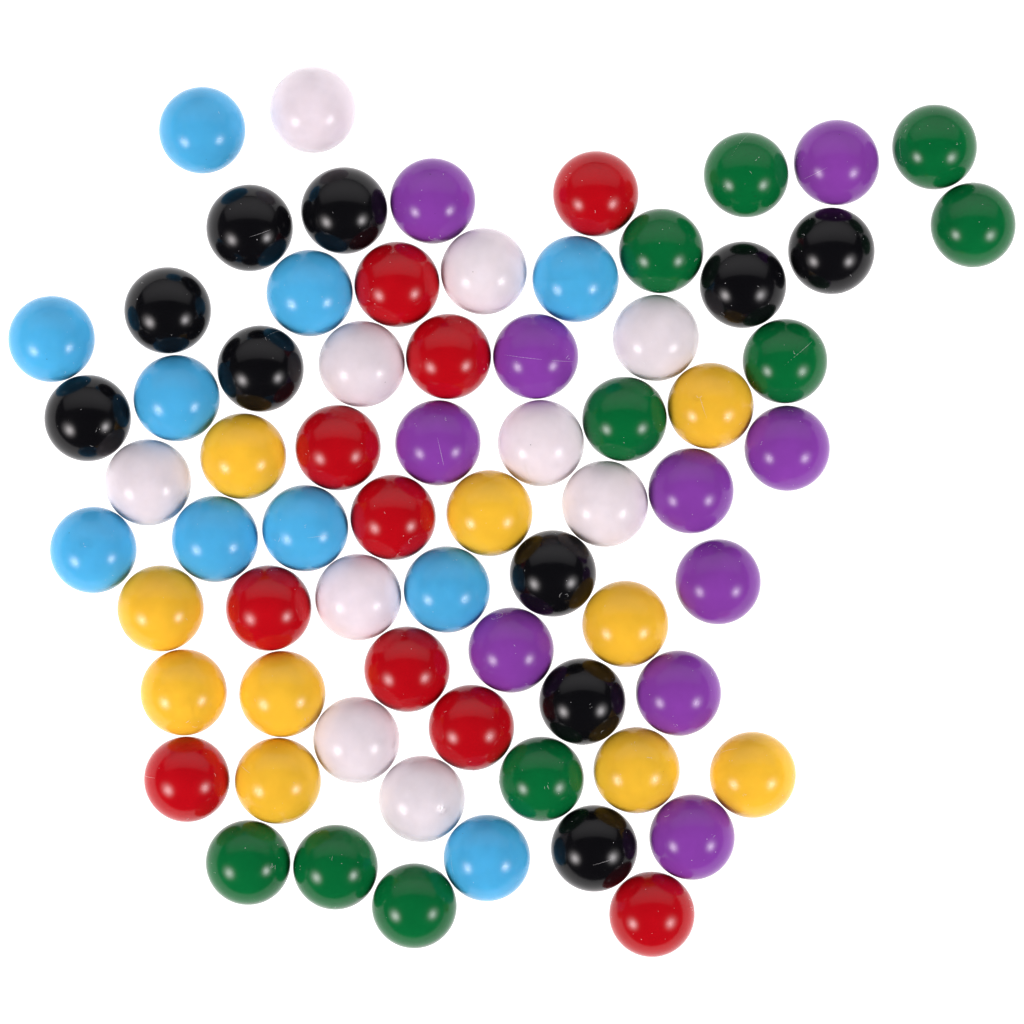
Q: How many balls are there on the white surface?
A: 70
